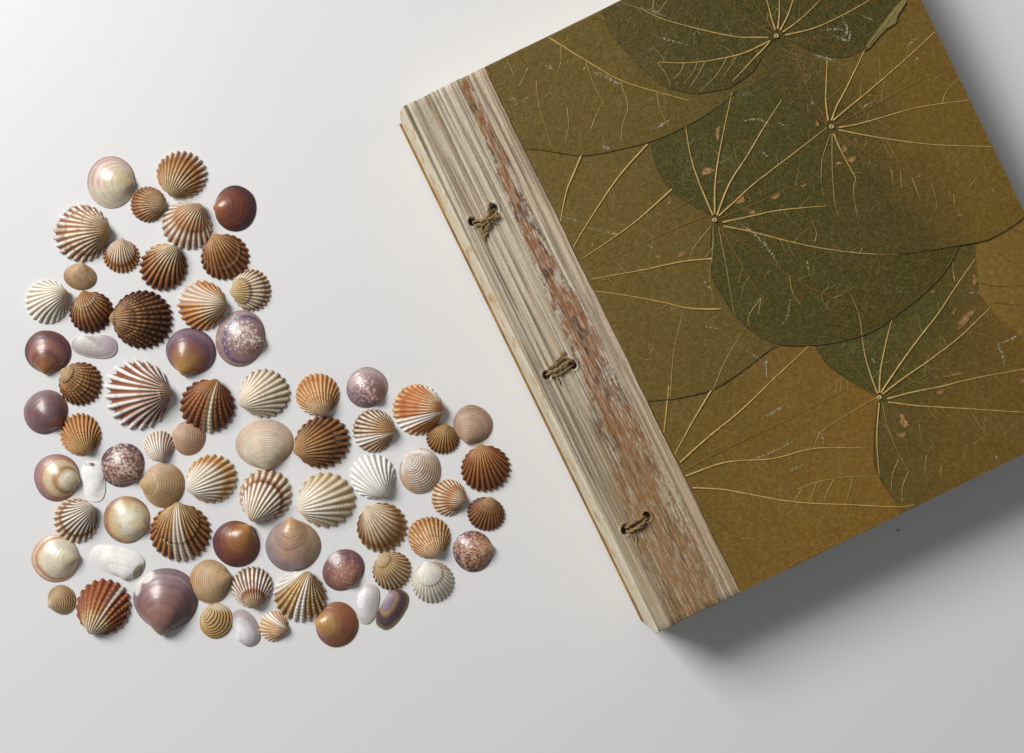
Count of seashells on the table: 72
